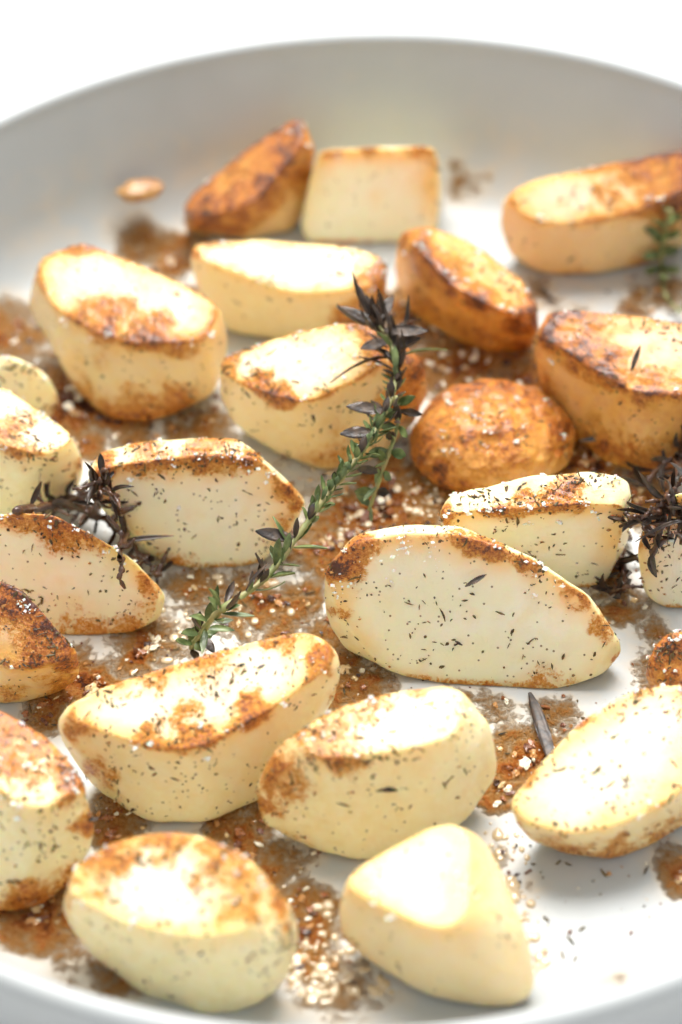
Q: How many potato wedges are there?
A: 24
